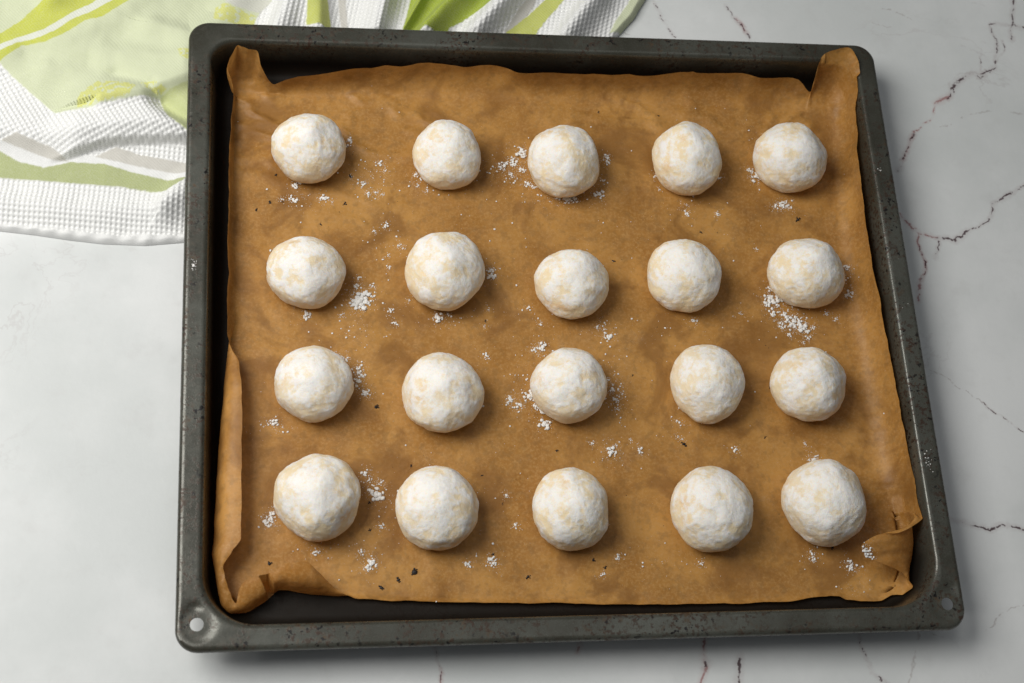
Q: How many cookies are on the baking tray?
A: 20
